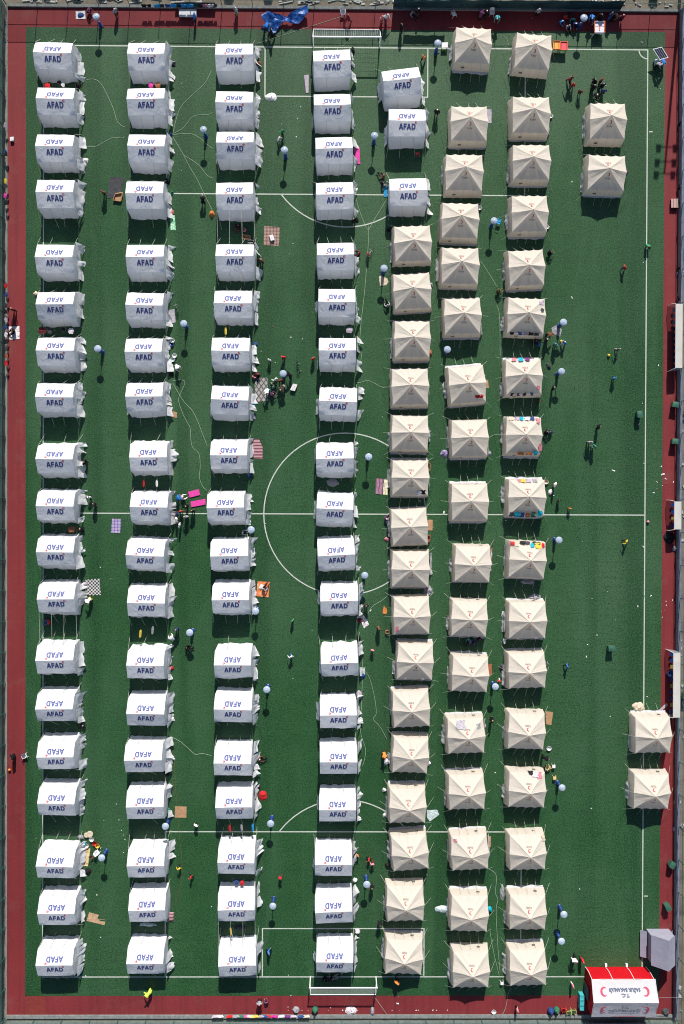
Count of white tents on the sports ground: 79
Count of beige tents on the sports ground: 54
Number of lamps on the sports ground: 30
